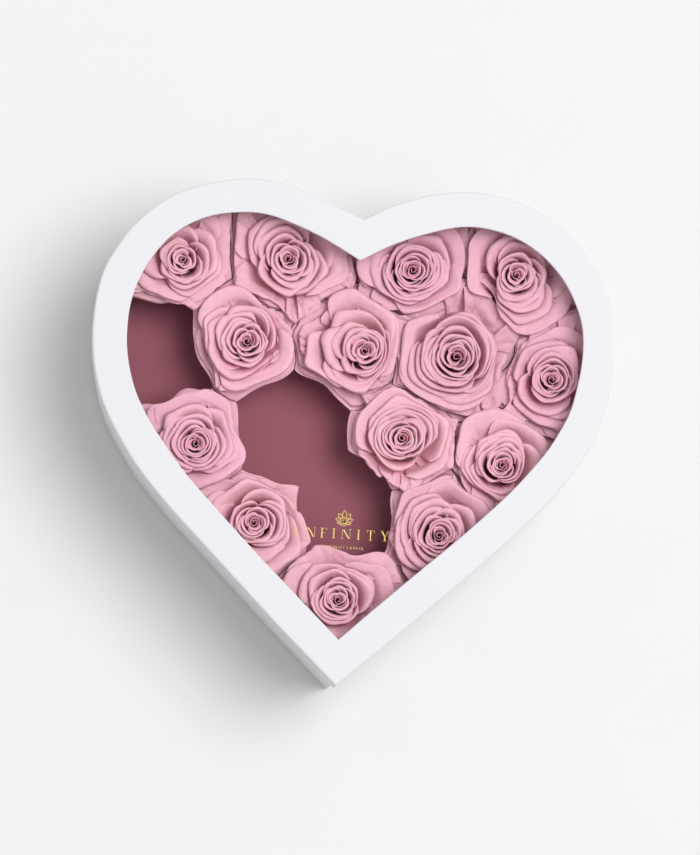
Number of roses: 14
